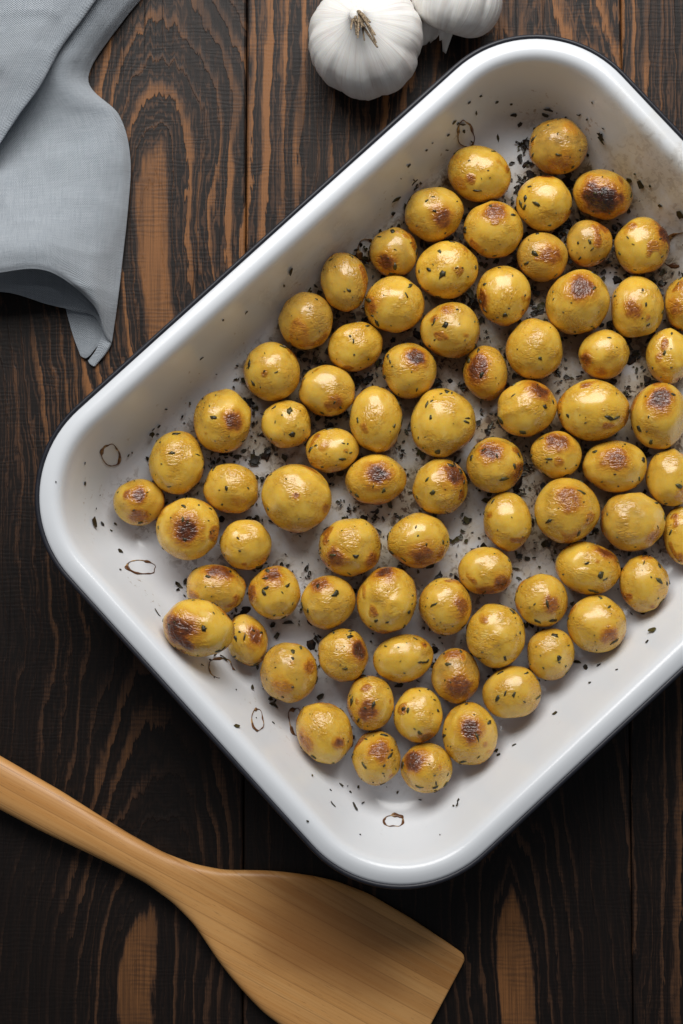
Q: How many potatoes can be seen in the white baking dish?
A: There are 78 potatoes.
